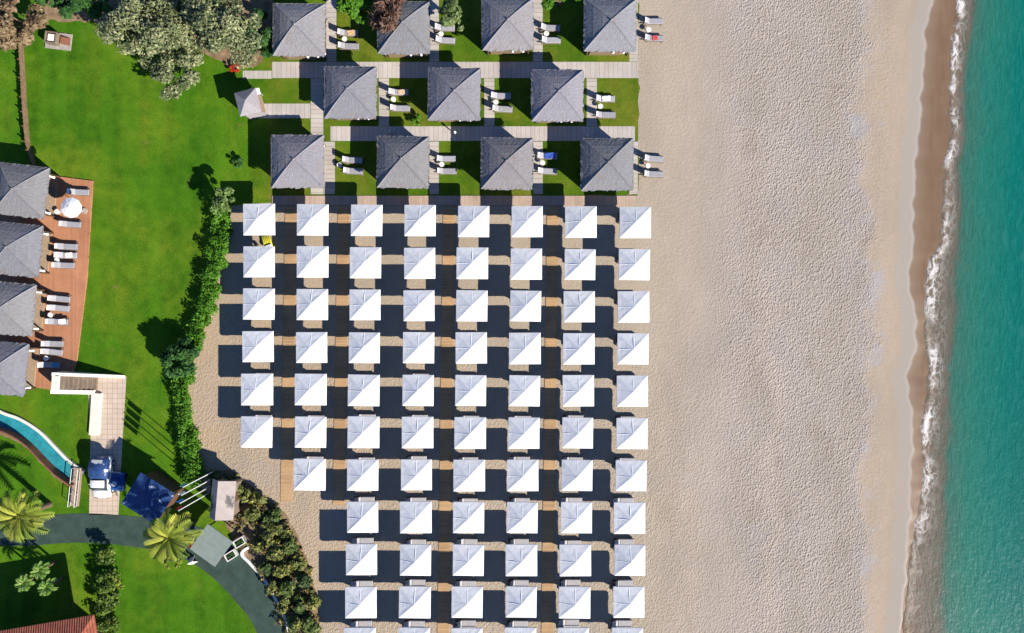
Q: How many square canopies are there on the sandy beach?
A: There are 79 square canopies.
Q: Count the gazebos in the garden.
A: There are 15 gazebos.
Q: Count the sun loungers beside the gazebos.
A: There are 33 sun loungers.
